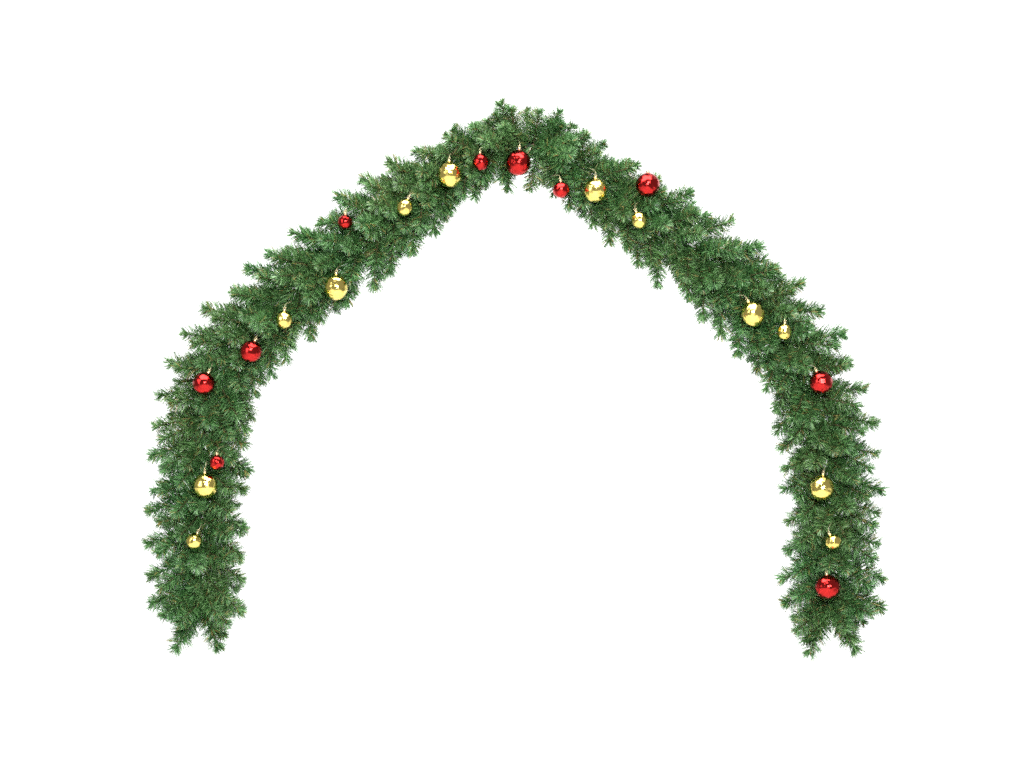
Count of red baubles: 10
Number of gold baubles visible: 12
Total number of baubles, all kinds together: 22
